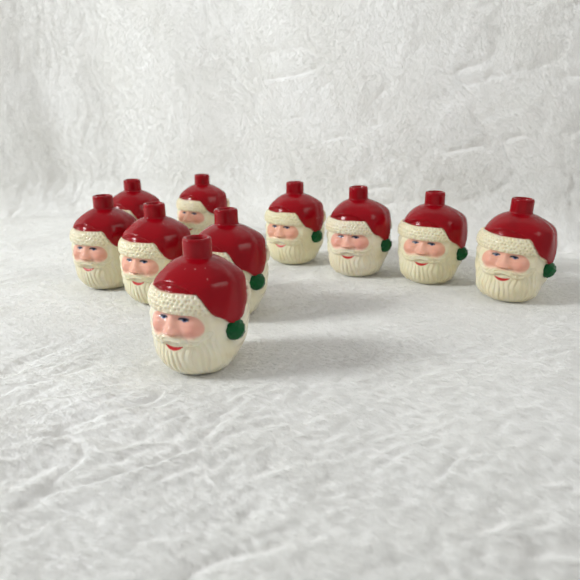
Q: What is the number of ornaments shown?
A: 10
